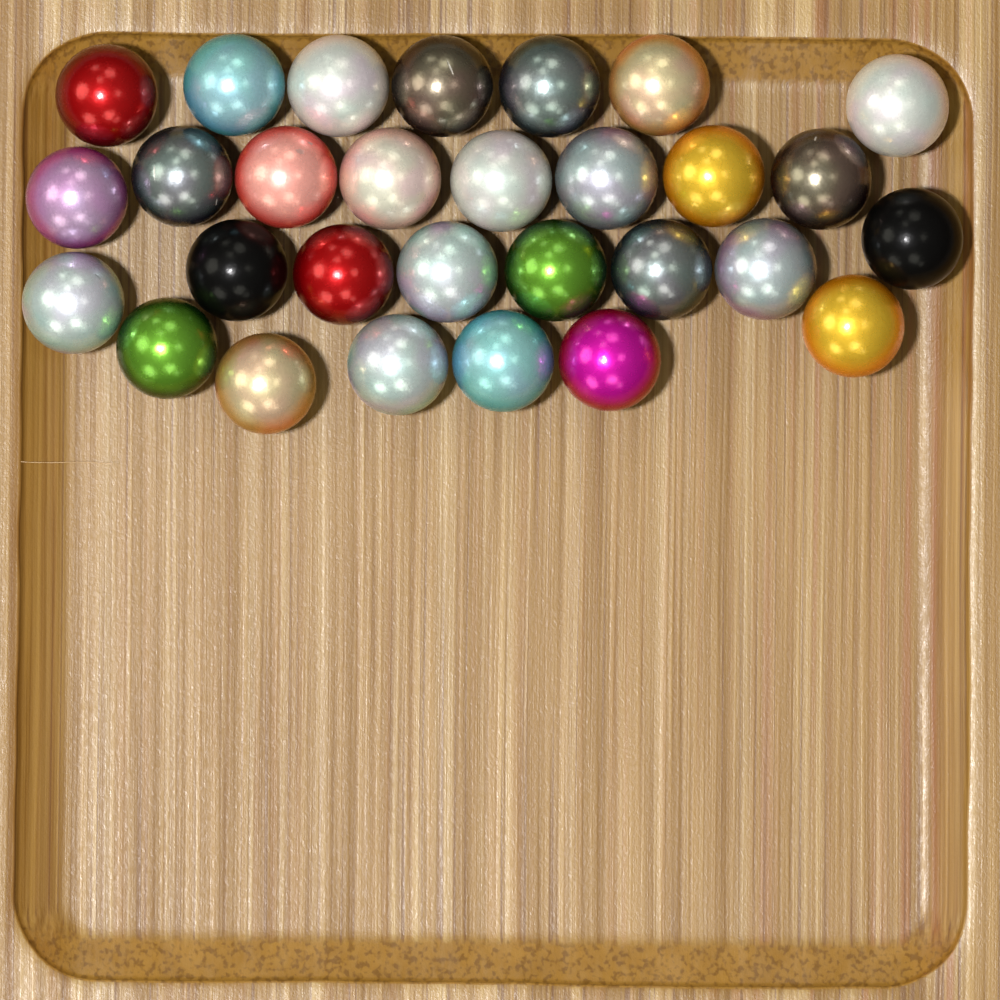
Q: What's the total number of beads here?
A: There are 29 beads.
